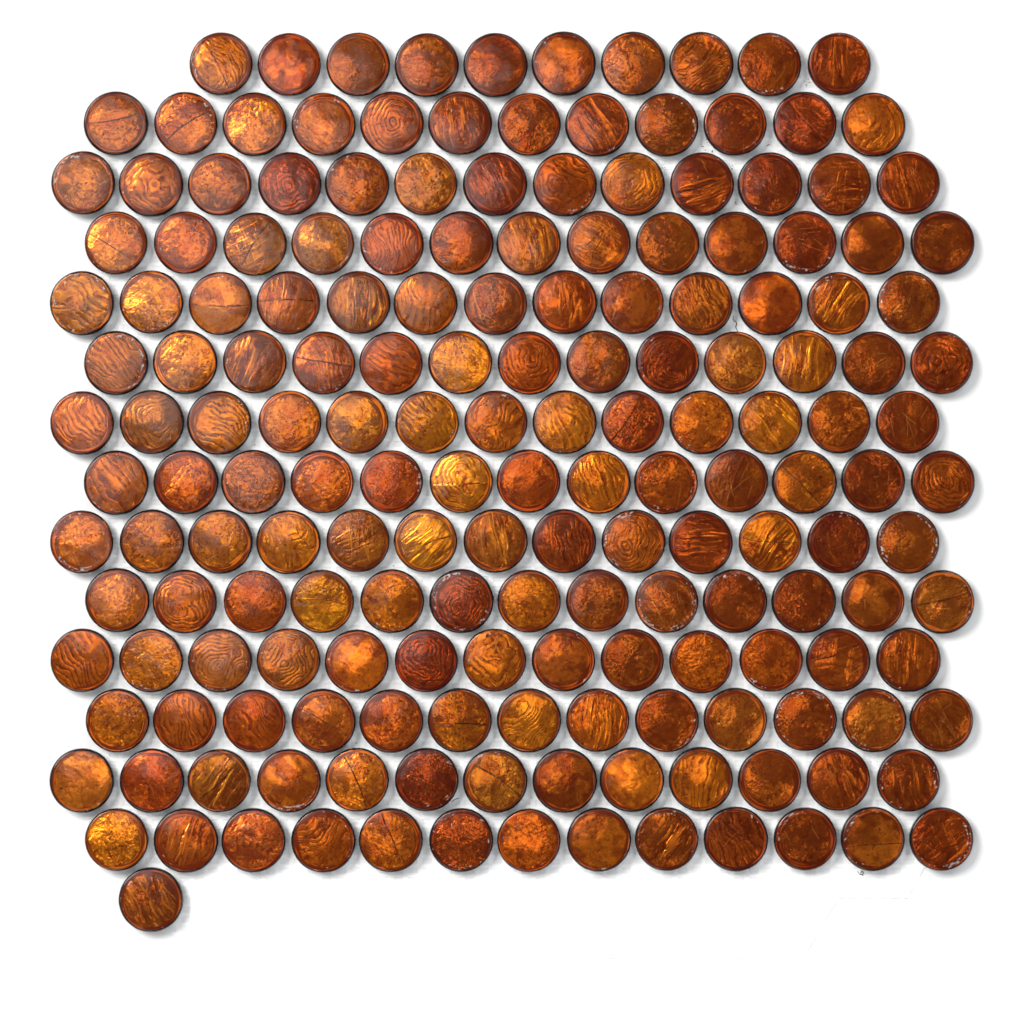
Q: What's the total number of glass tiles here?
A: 179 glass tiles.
